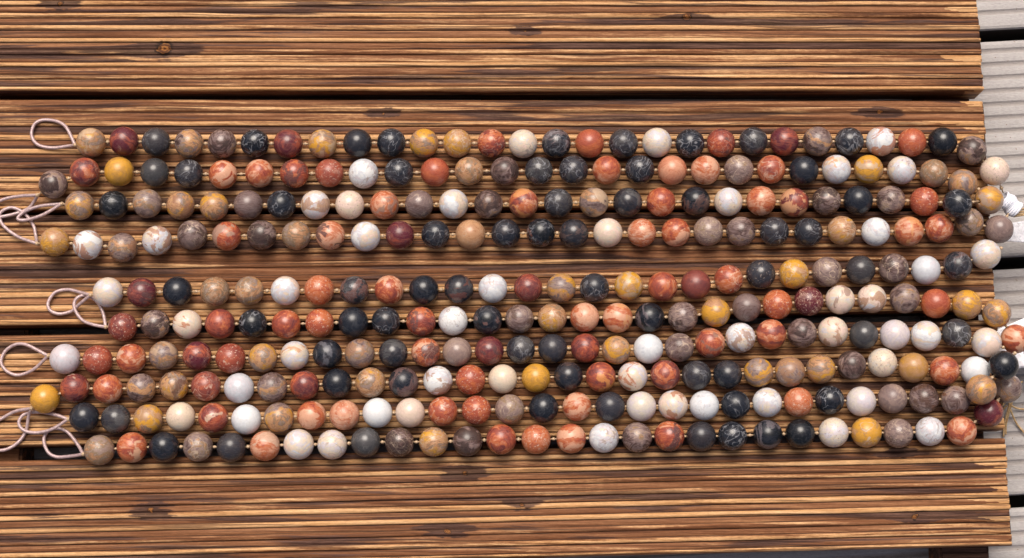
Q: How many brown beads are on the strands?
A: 88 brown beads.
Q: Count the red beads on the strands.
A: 80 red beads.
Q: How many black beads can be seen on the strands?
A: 68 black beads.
